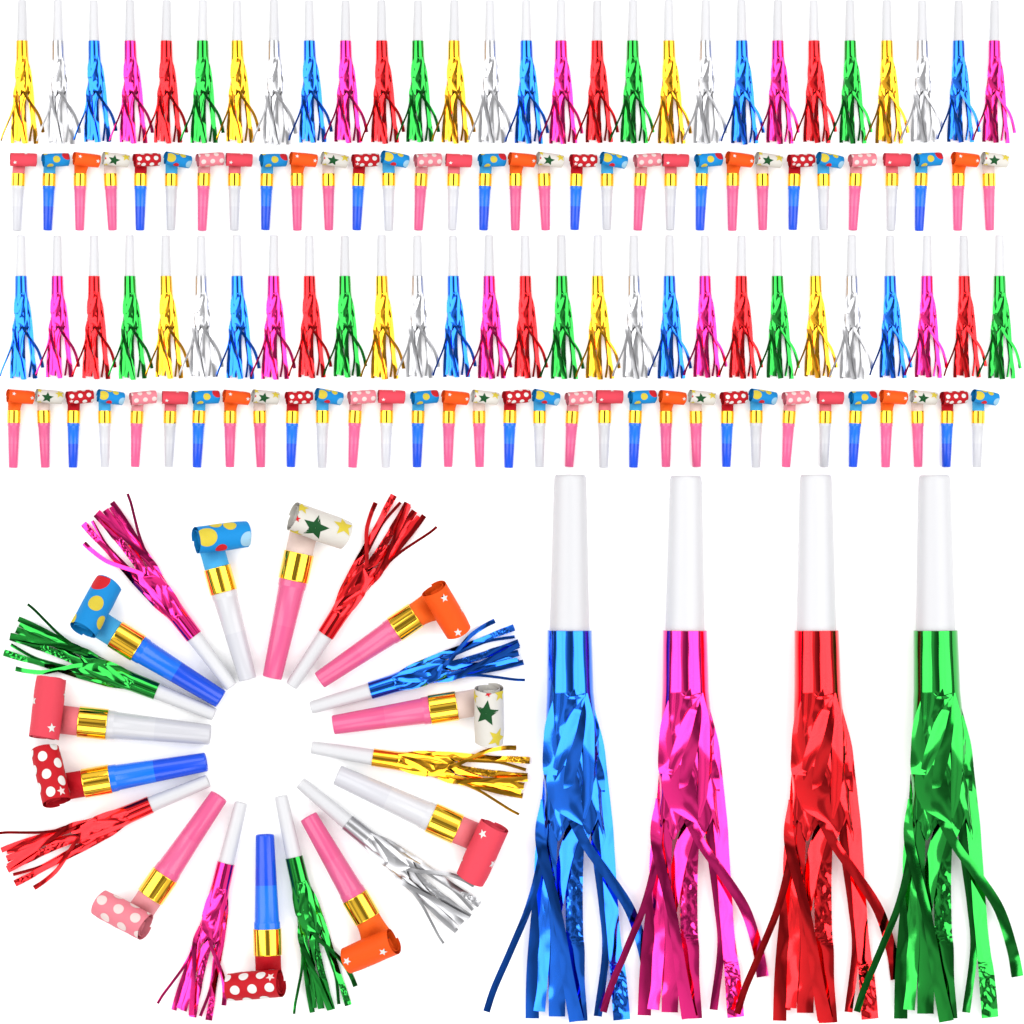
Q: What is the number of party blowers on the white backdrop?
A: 75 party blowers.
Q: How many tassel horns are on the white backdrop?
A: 69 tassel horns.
